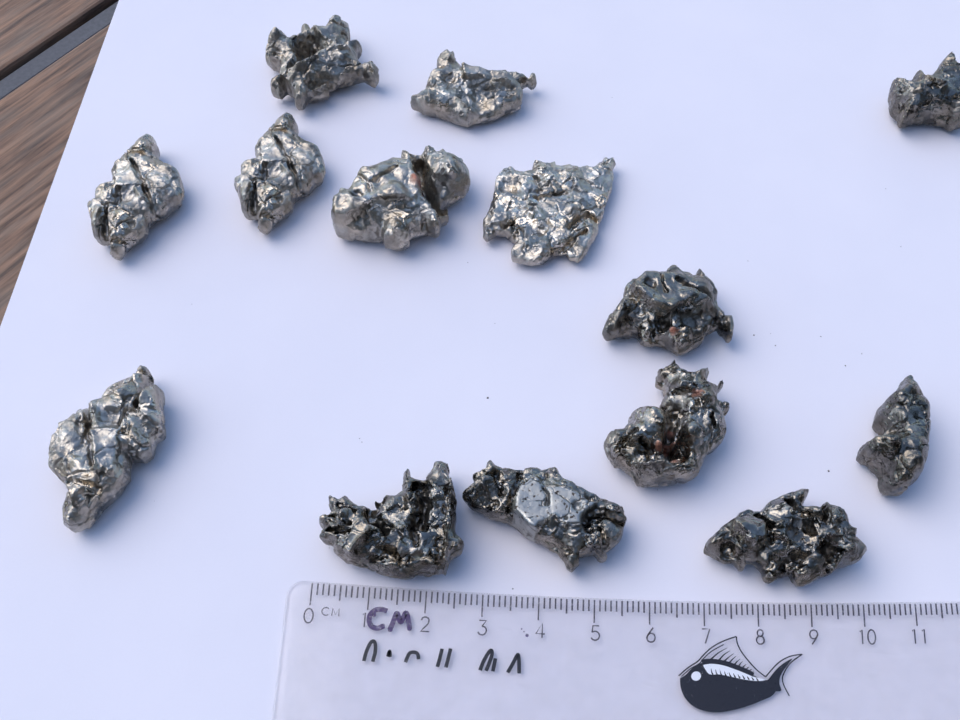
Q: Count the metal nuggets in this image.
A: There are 14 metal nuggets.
